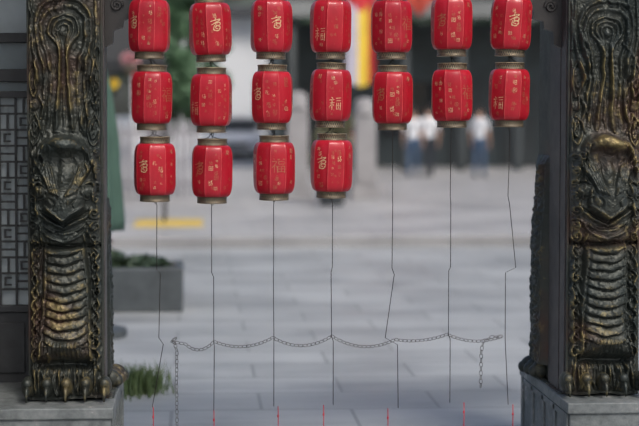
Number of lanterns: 18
